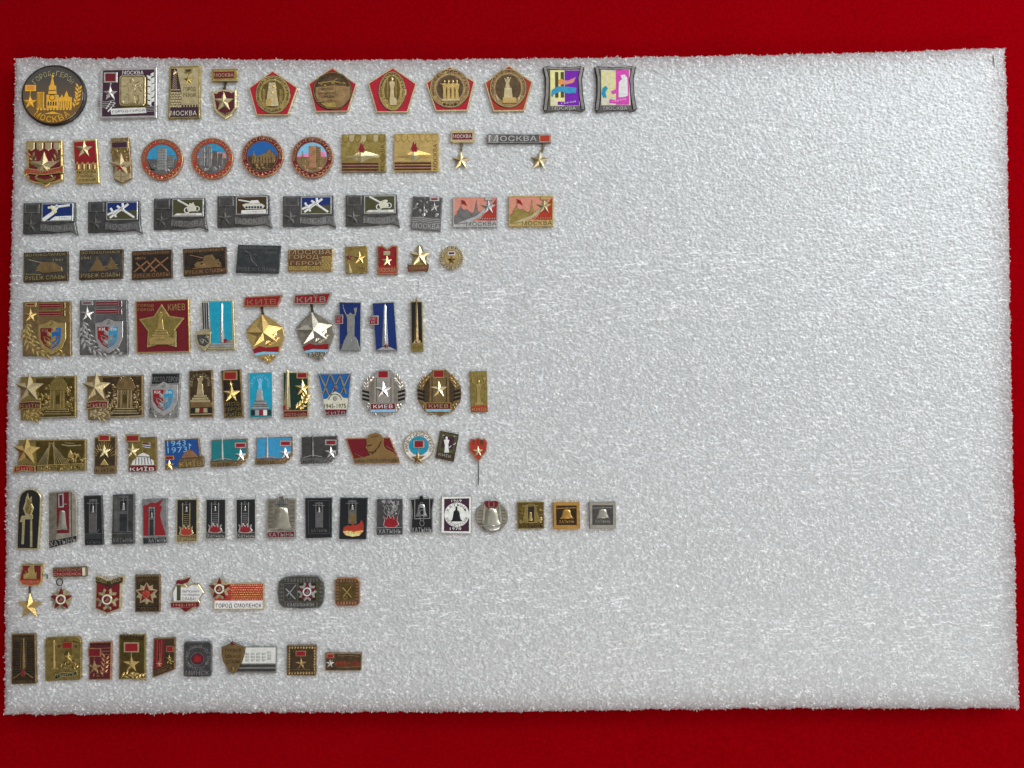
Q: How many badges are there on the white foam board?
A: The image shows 107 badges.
